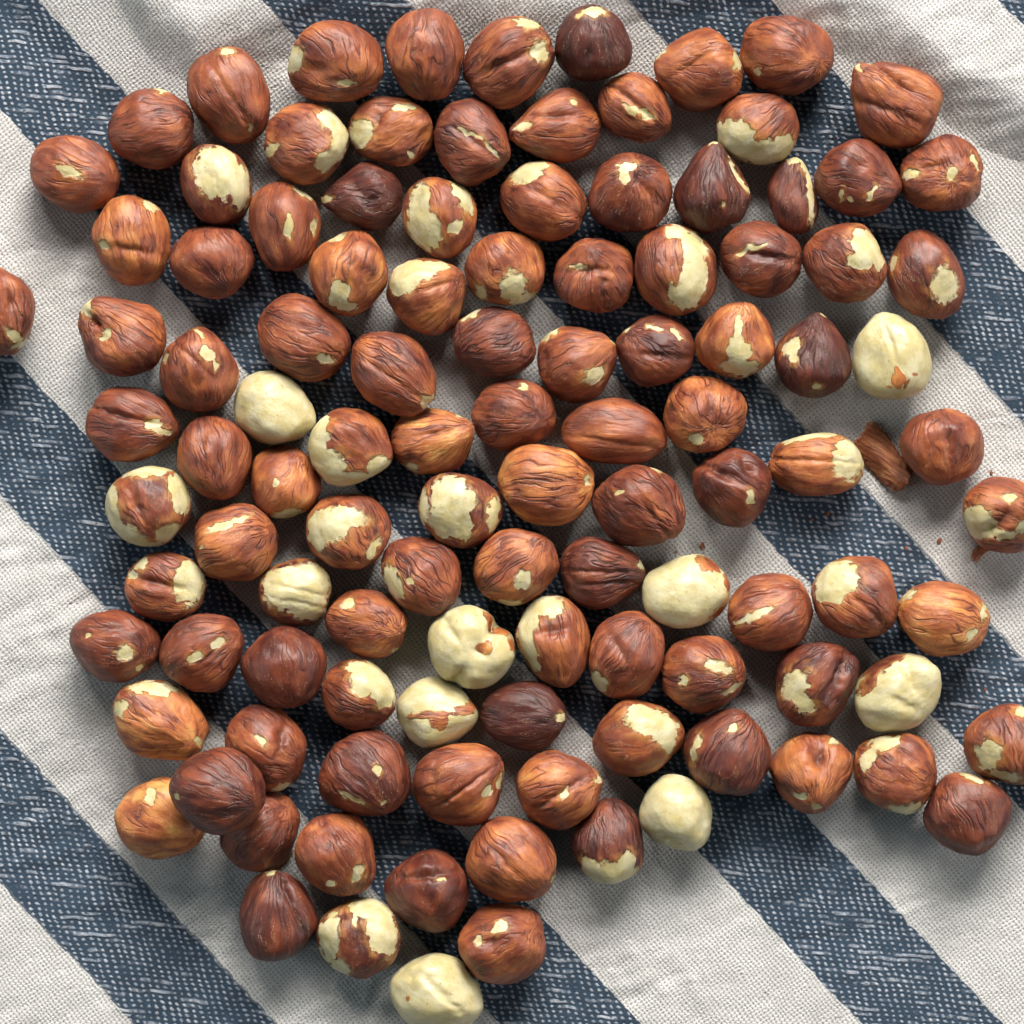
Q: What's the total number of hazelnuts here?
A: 111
